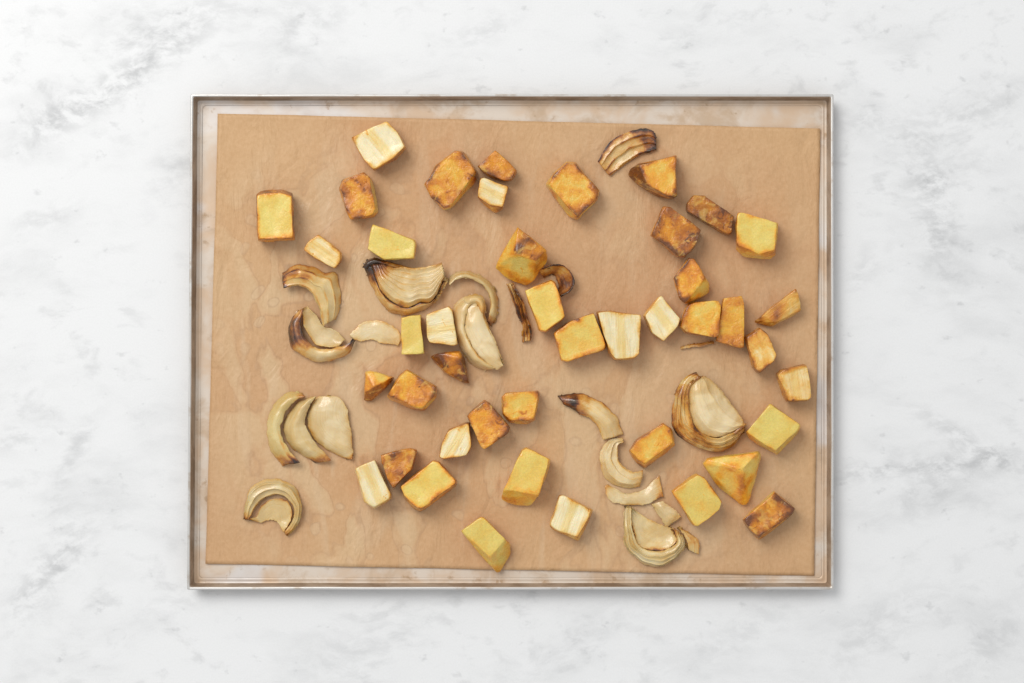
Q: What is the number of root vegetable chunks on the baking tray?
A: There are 43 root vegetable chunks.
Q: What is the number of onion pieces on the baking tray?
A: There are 20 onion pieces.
